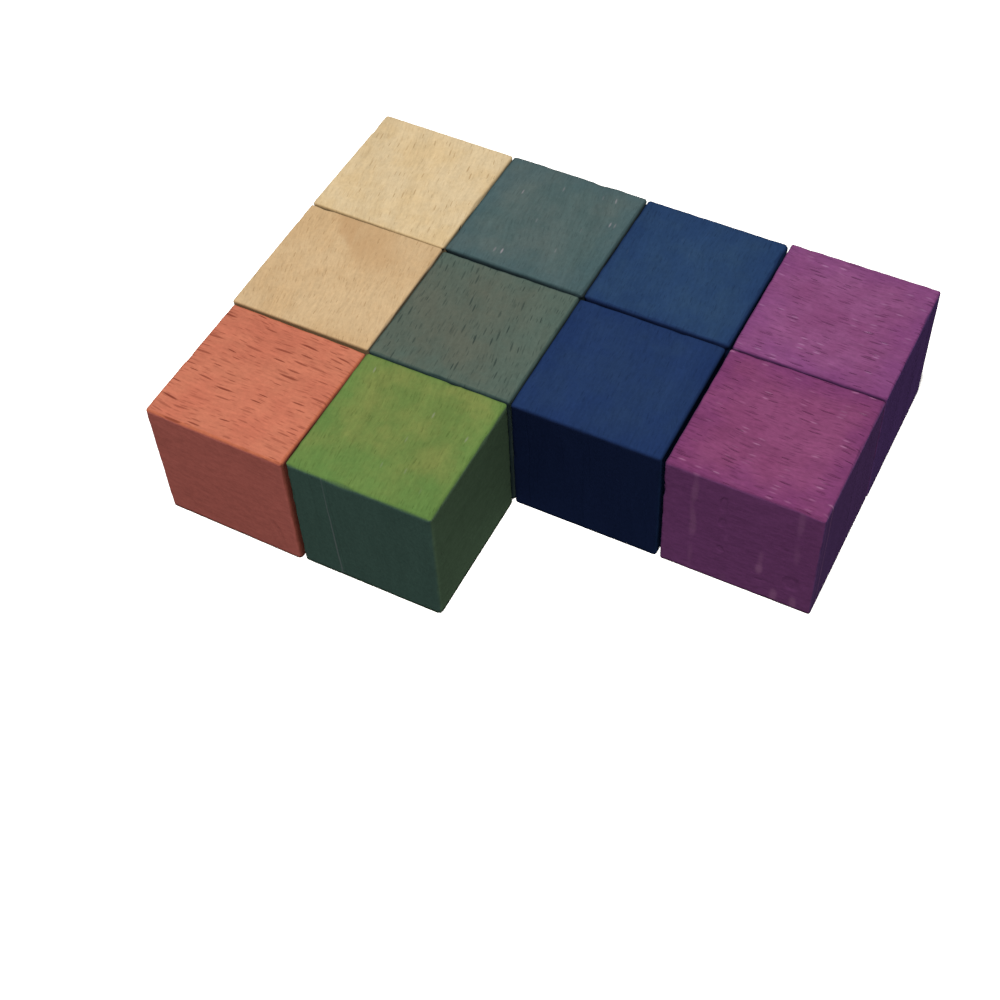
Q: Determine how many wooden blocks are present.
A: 10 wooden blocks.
